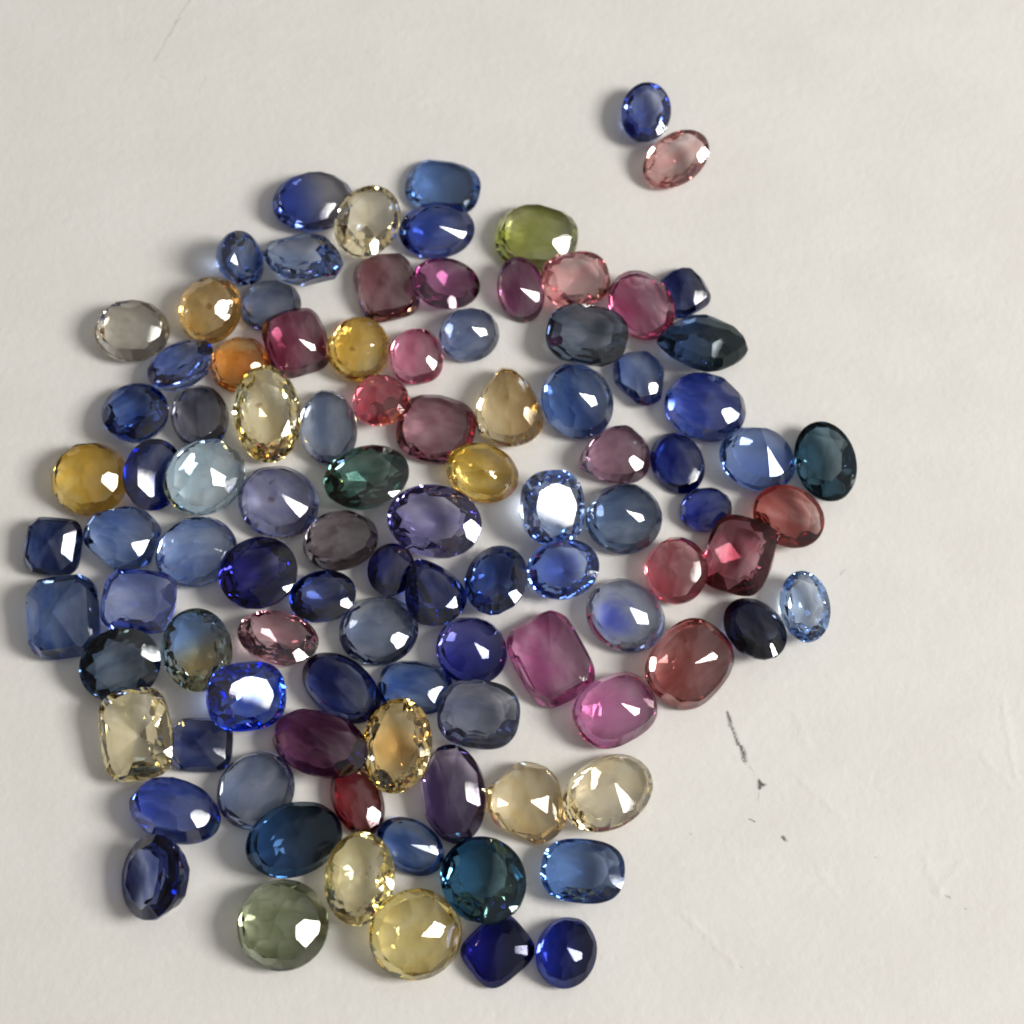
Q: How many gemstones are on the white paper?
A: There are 100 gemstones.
